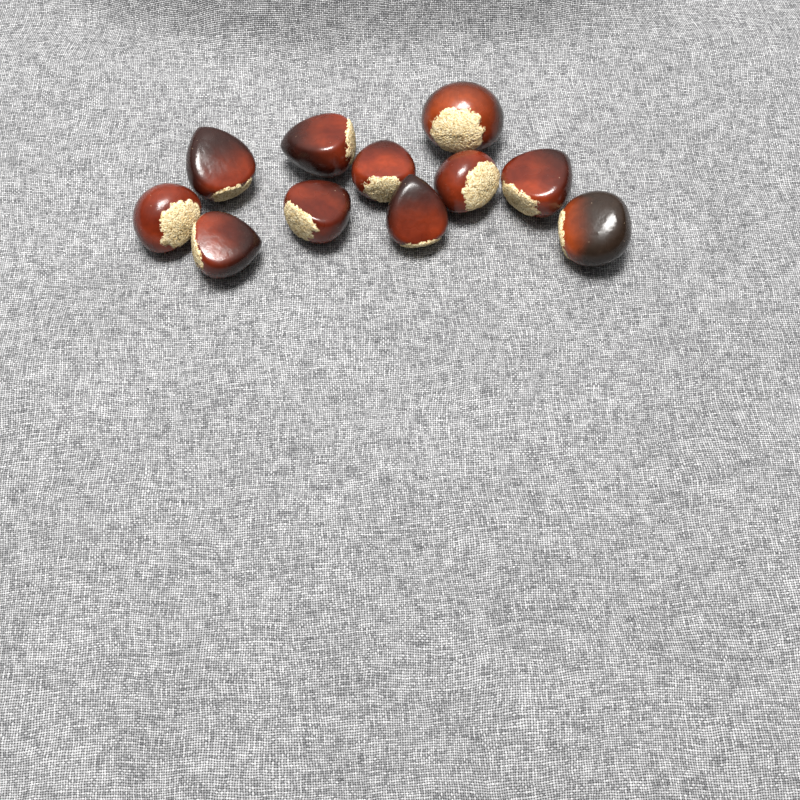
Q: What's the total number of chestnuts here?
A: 11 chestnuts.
